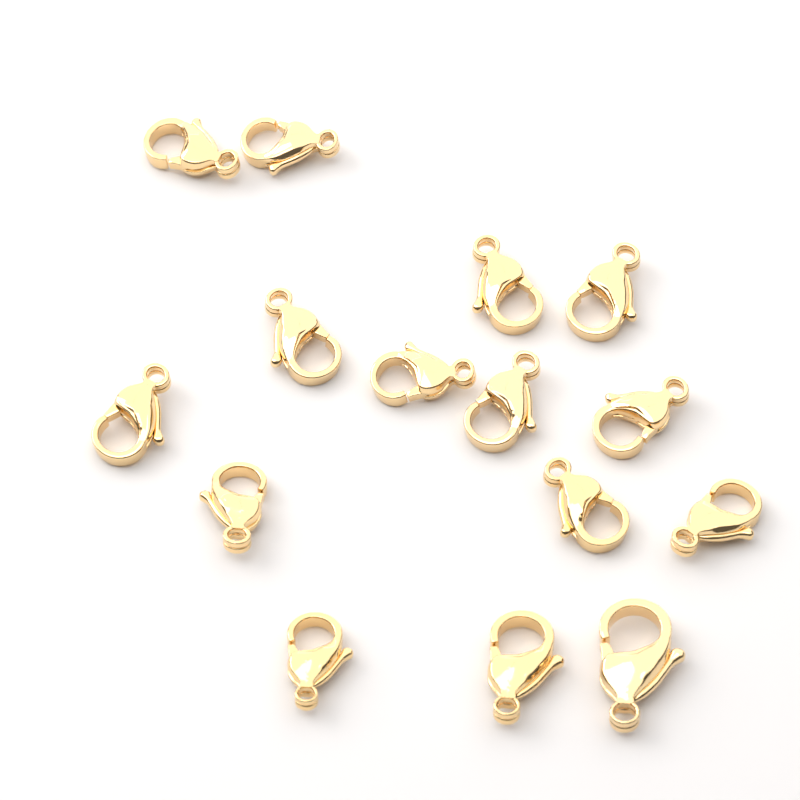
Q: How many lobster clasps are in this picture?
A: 15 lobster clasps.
